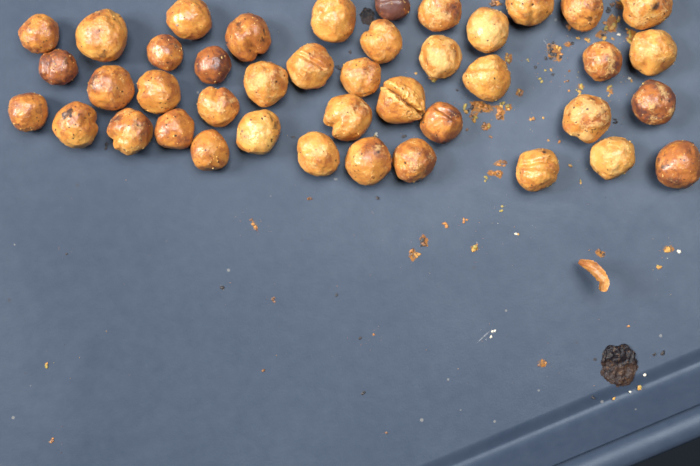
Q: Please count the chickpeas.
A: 42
